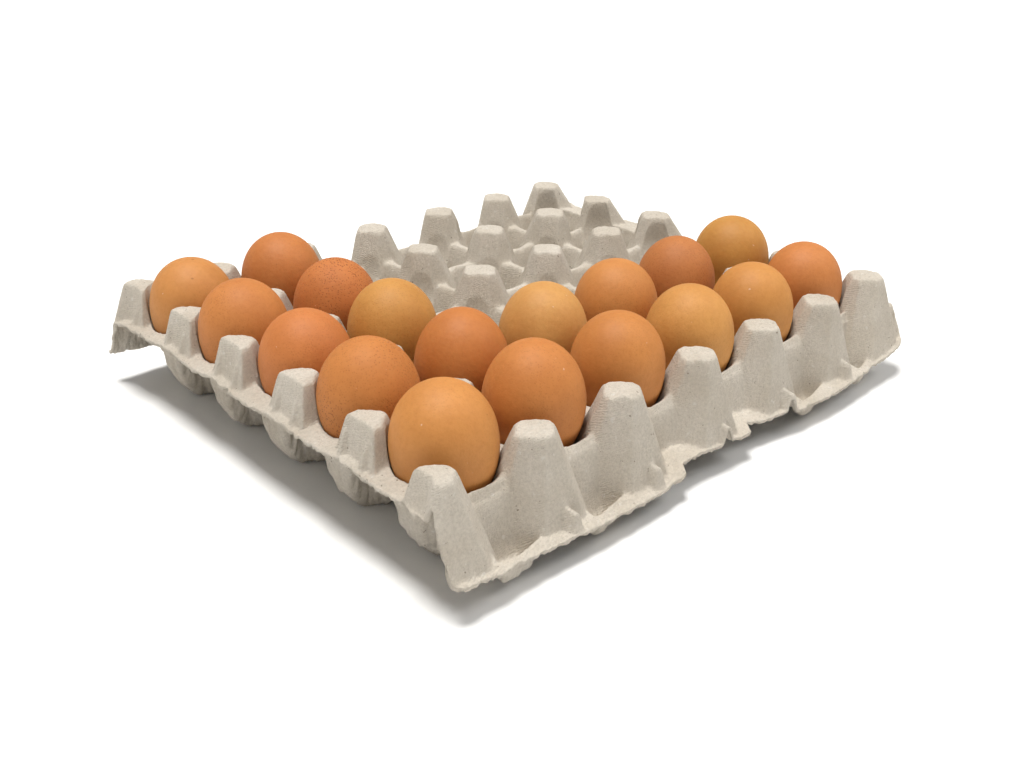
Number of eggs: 18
